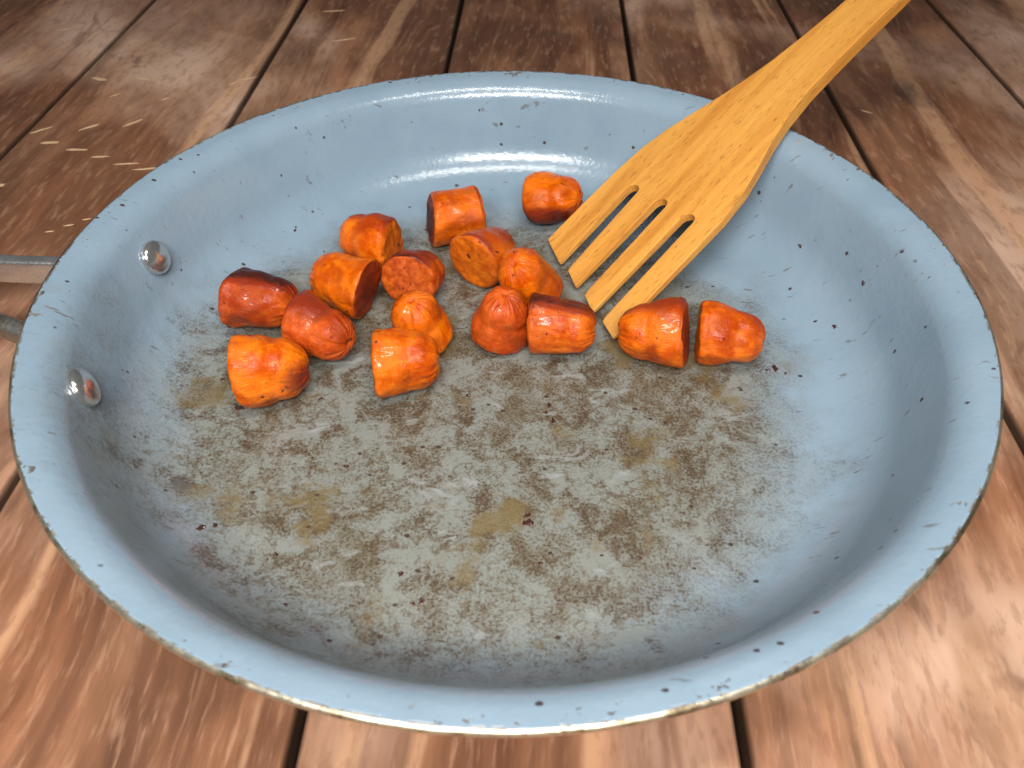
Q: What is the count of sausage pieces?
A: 16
